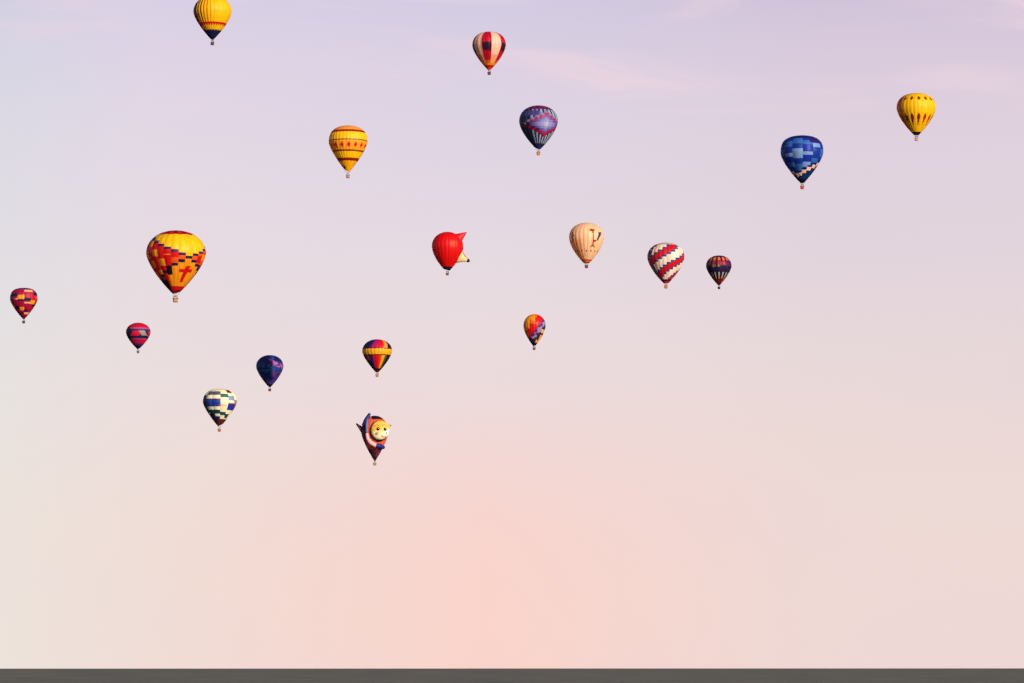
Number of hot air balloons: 18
